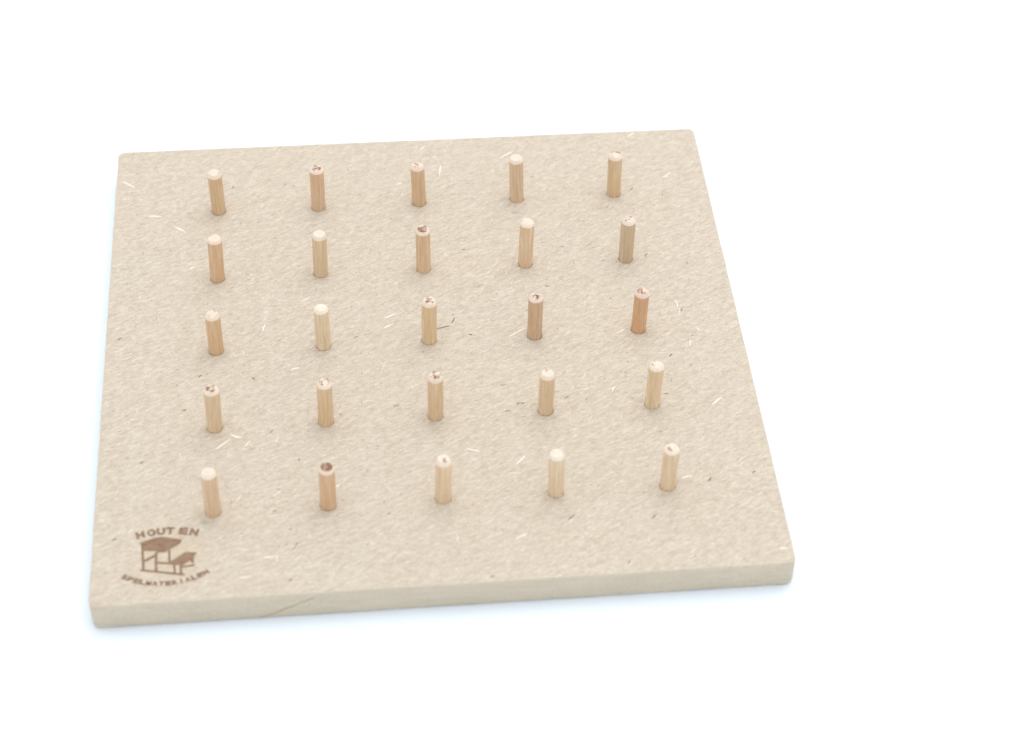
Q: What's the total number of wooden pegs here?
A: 25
